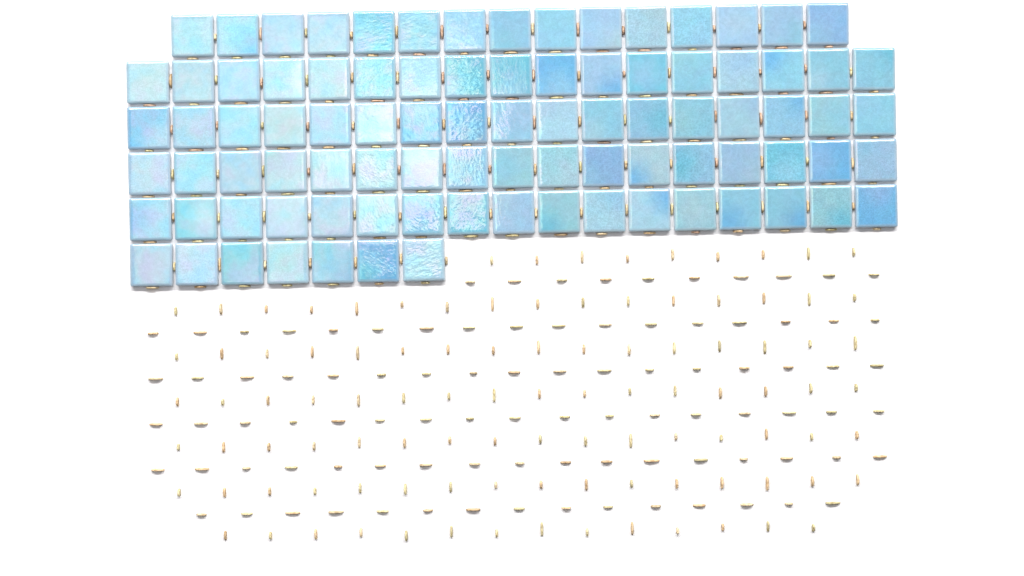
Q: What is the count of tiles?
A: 90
